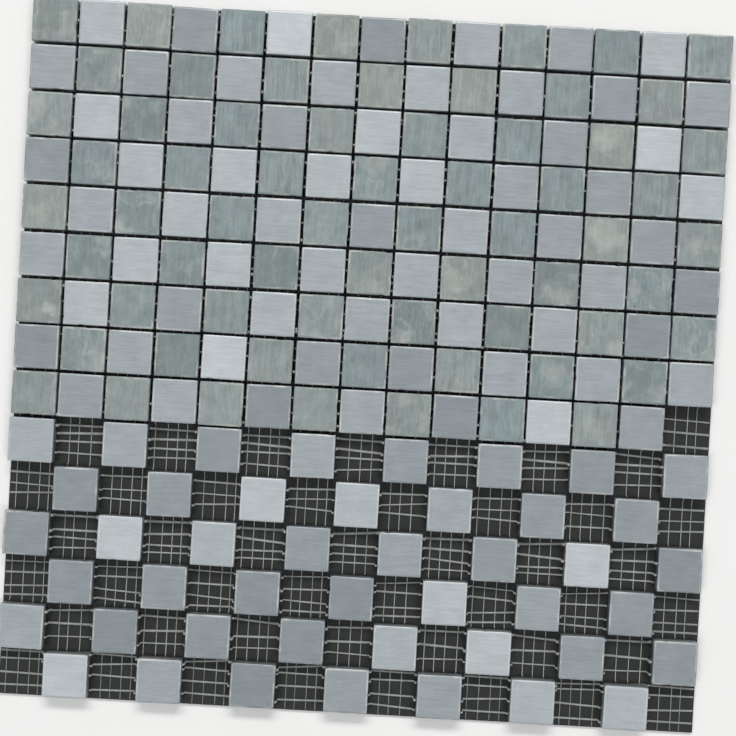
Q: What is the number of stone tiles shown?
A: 67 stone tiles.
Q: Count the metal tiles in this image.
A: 112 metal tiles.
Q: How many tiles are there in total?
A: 179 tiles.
